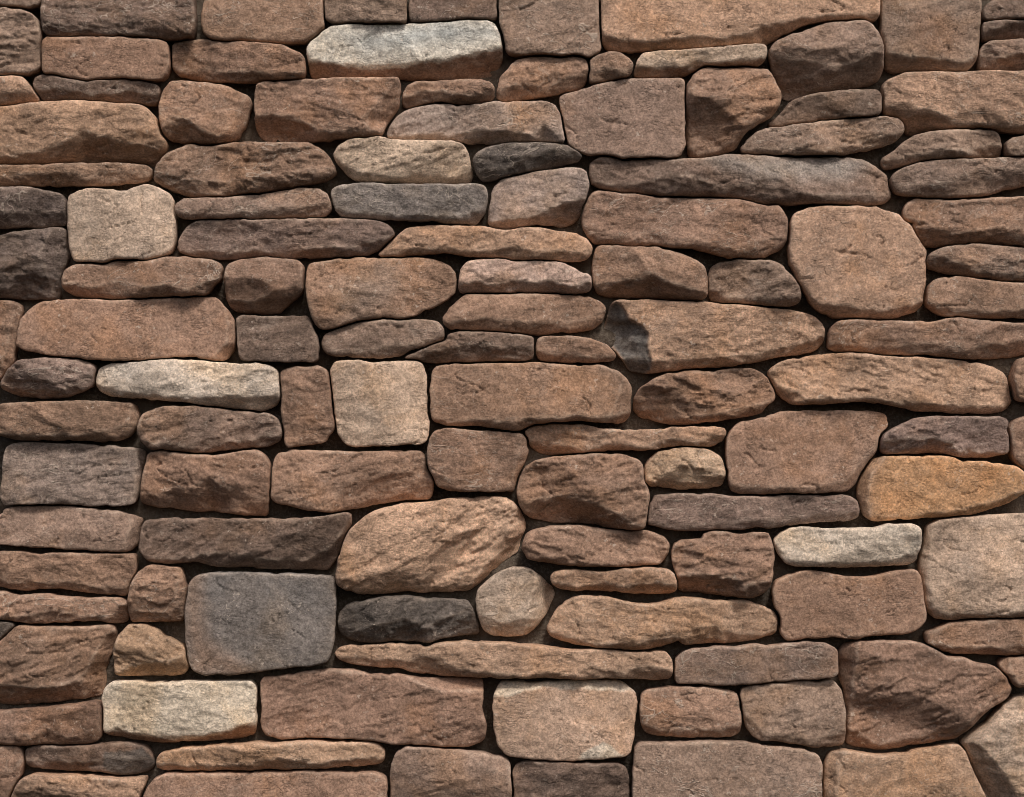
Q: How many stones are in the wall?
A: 129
